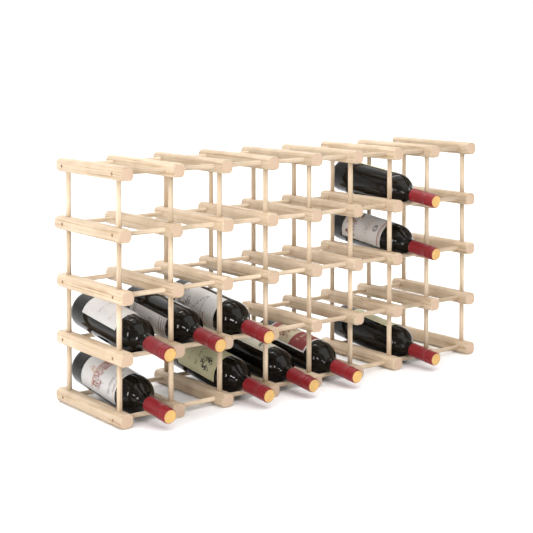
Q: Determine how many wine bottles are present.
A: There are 10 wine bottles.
